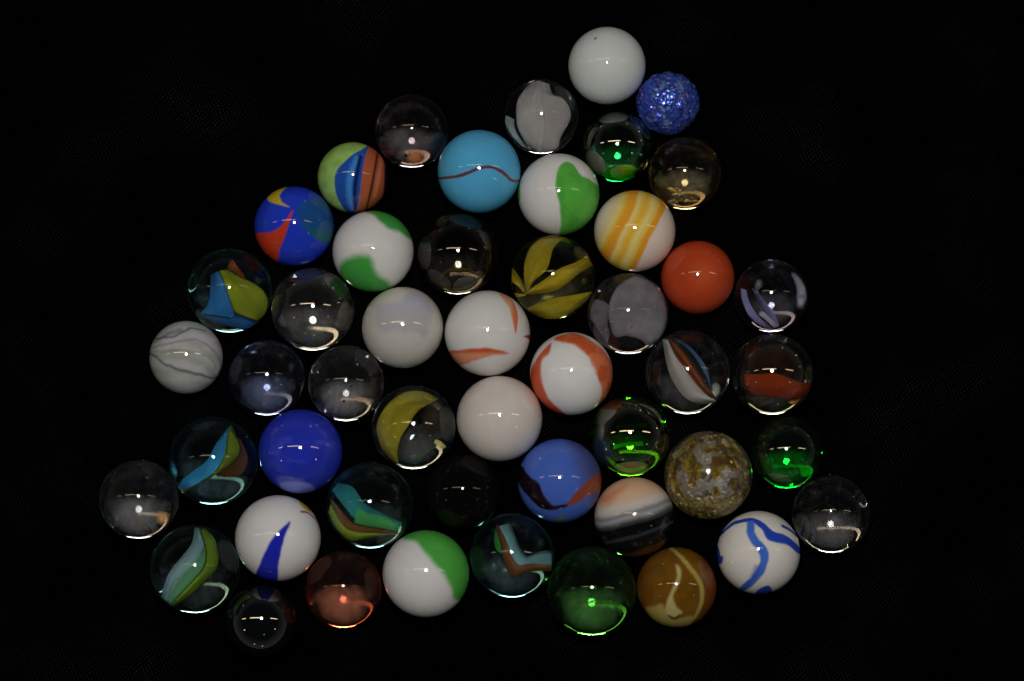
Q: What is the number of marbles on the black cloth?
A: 49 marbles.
